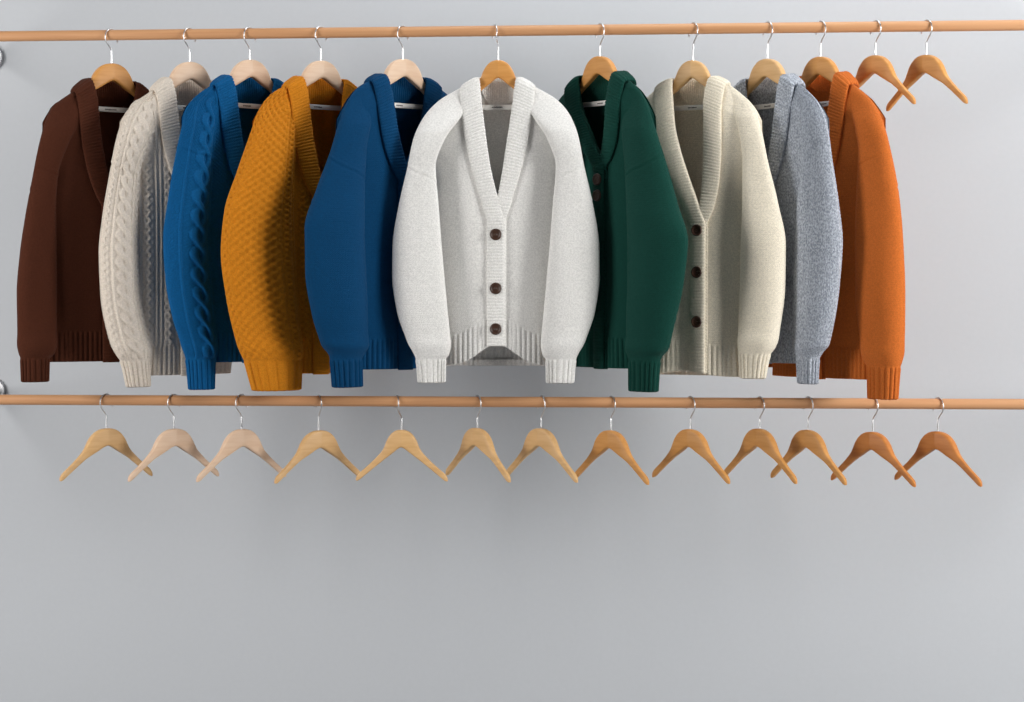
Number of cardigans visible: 10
